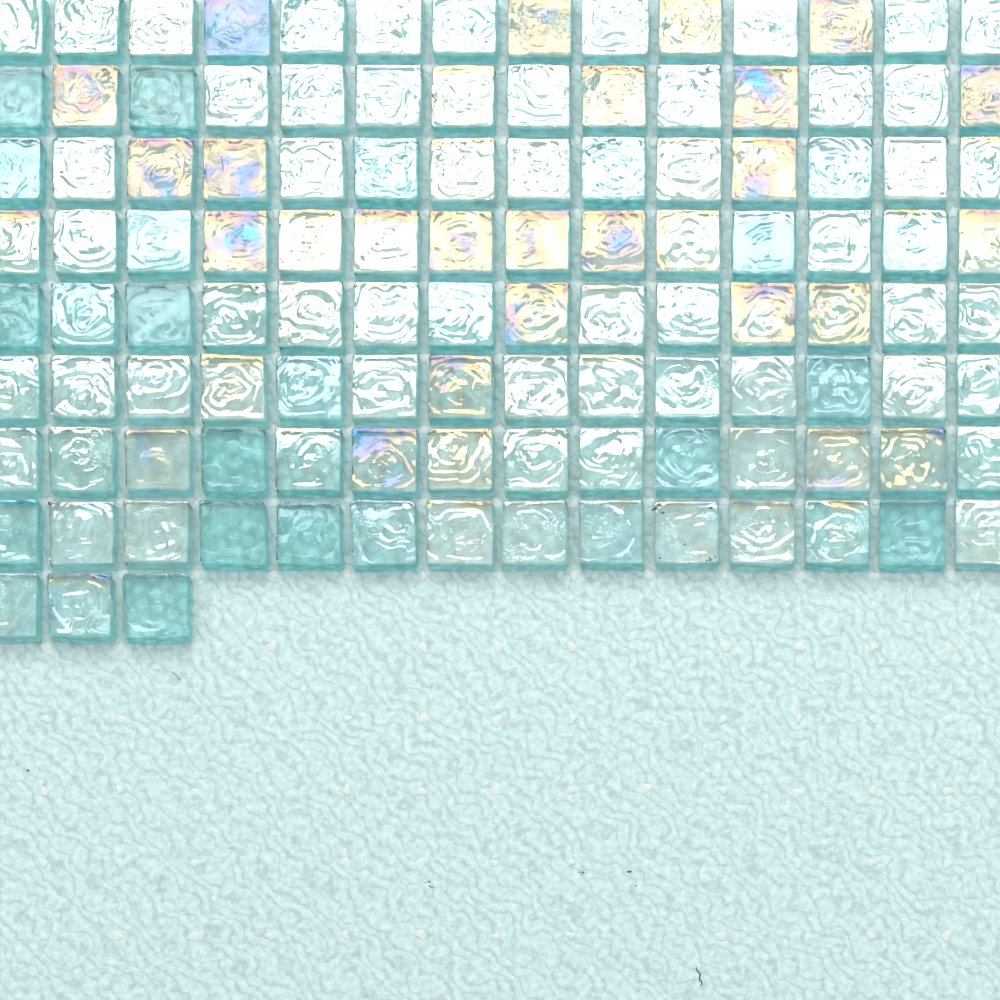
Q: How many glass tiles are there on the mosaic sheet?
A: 115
